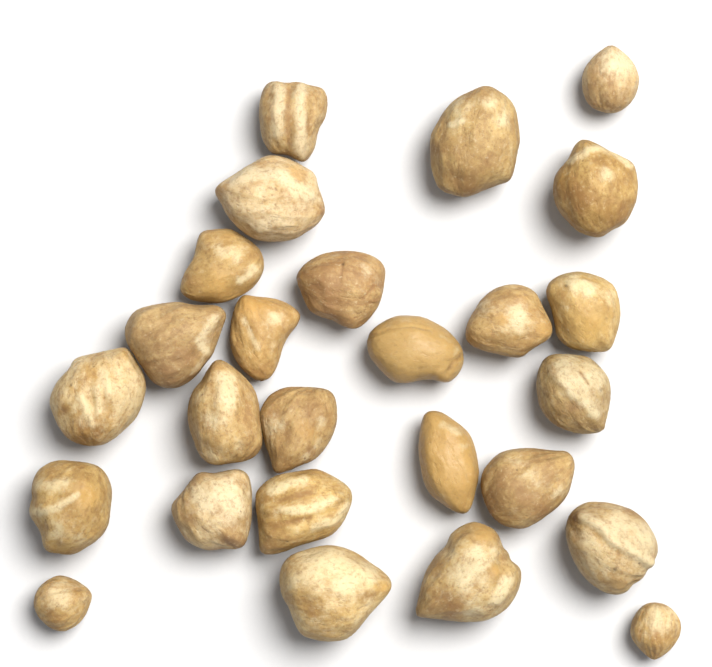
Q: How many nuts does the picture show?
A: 26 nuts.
